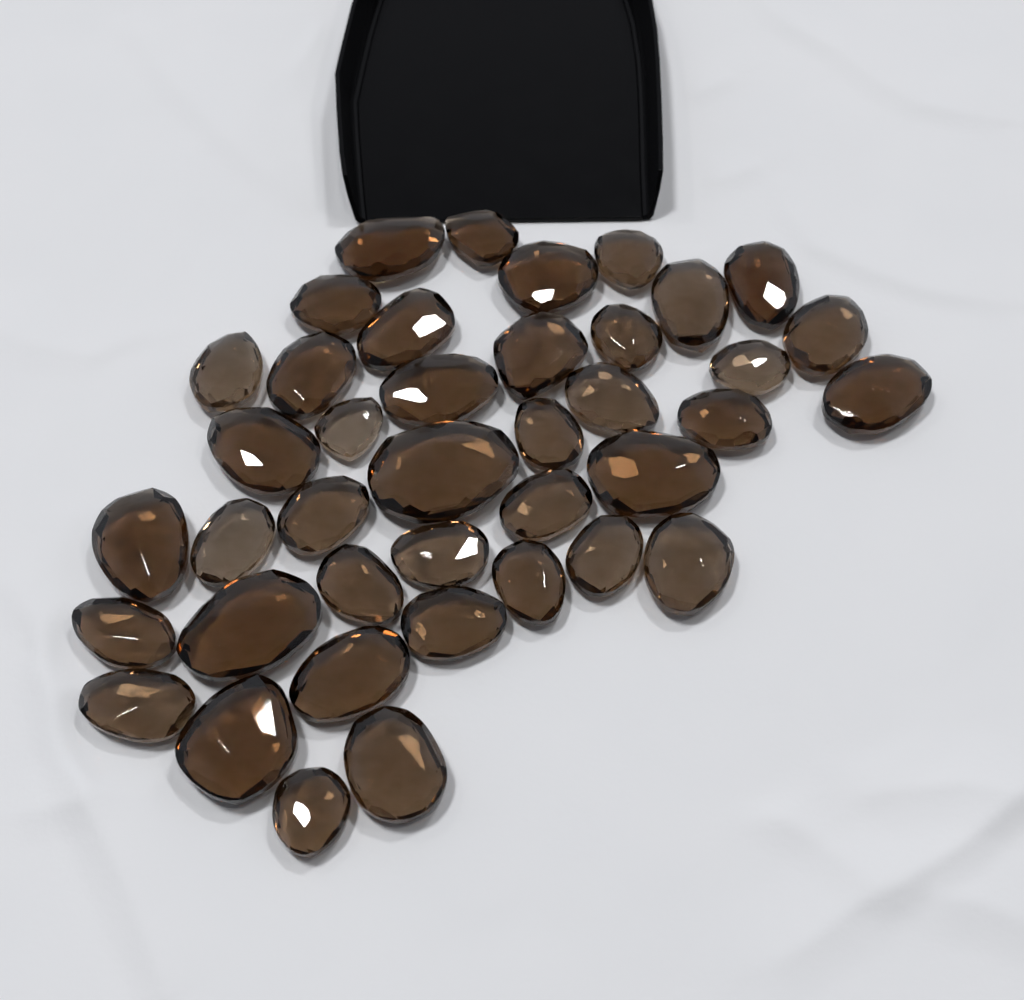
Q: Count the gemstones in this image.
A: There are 40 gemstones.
